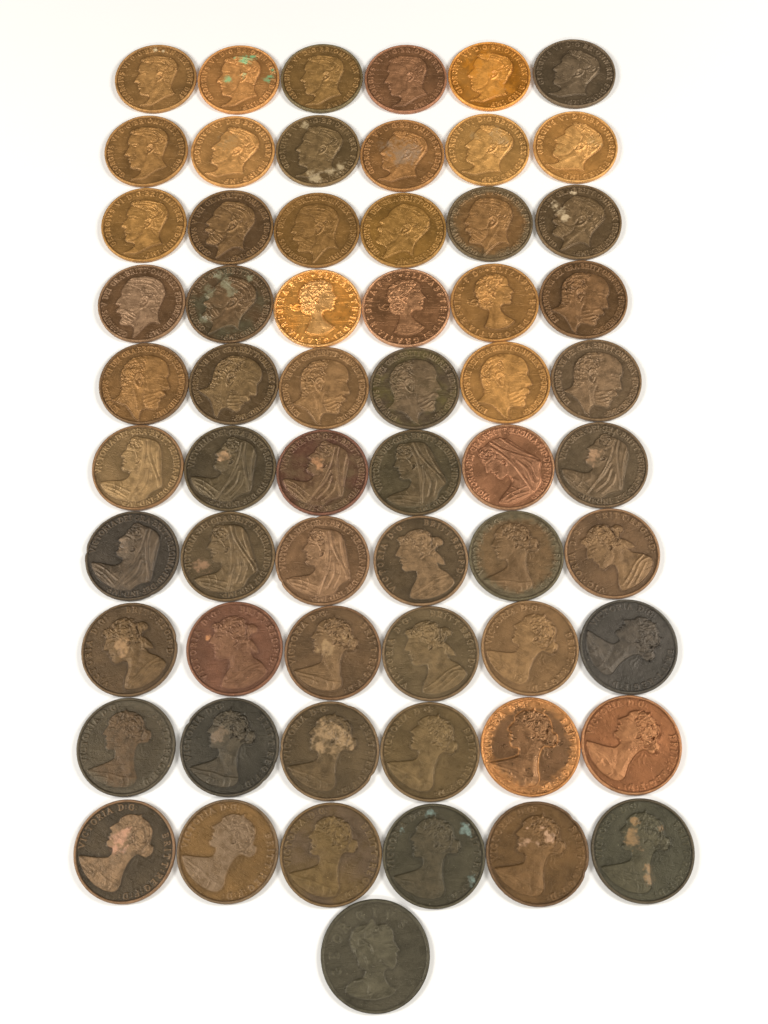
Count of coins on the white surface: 61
